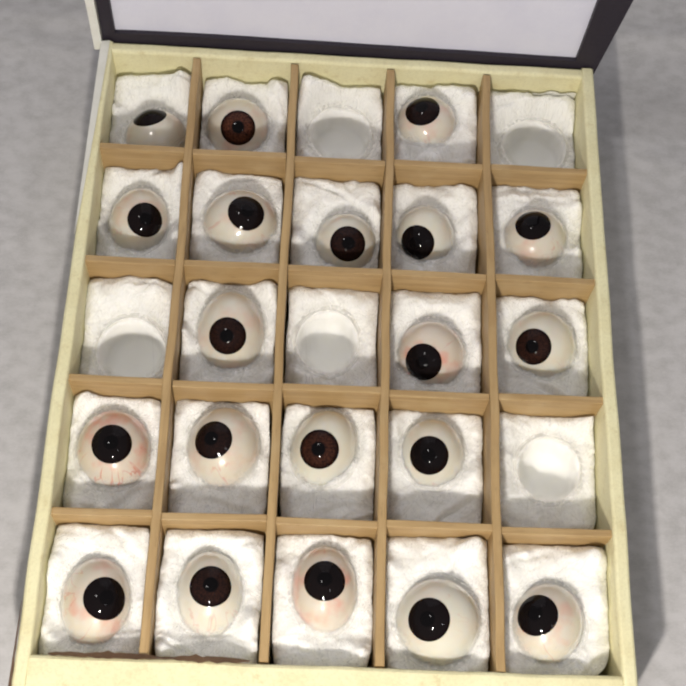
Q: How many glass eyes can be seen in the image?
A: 20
